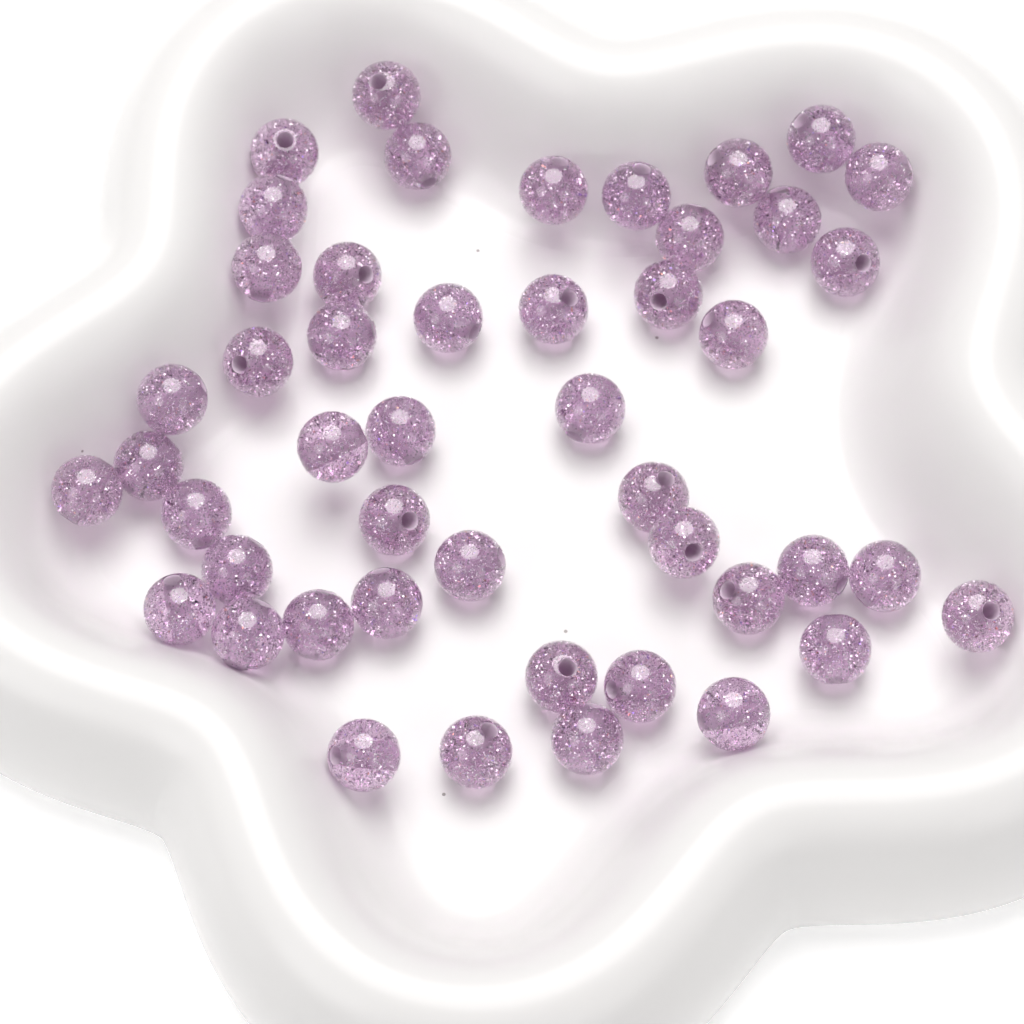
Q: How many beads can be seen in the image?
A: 47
